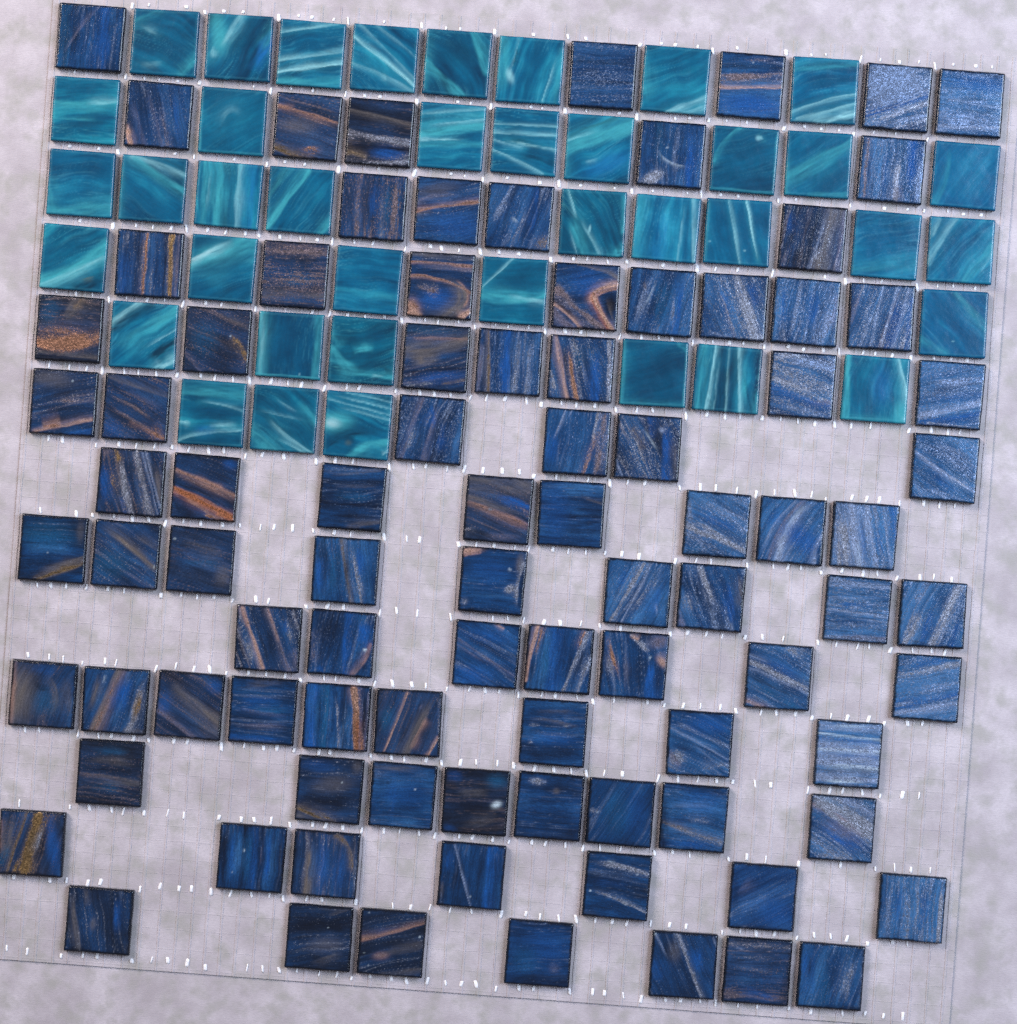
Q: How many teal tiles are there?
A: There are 39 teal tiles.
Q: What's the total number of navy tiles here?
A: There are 90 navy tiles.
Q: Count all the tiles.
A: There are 129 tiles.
